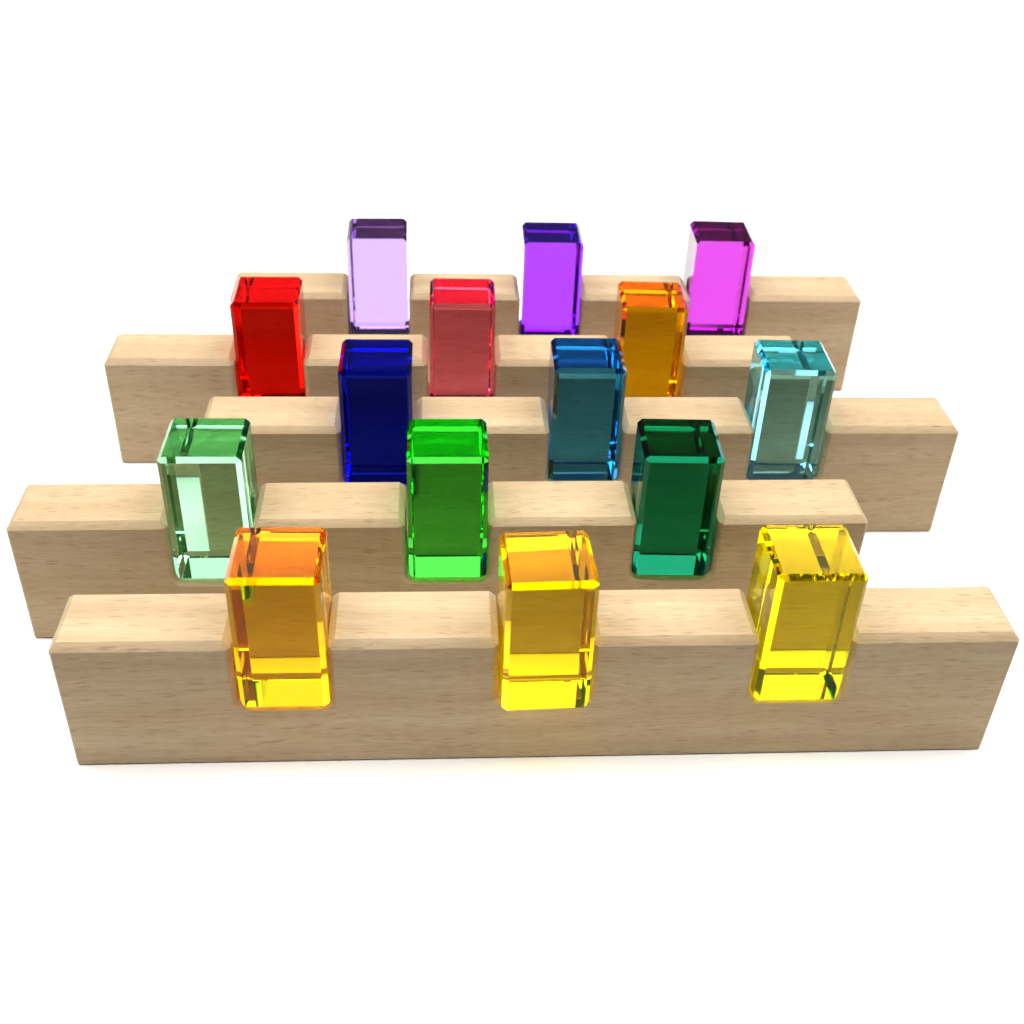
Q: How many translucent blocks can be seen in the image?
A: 15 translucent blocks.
